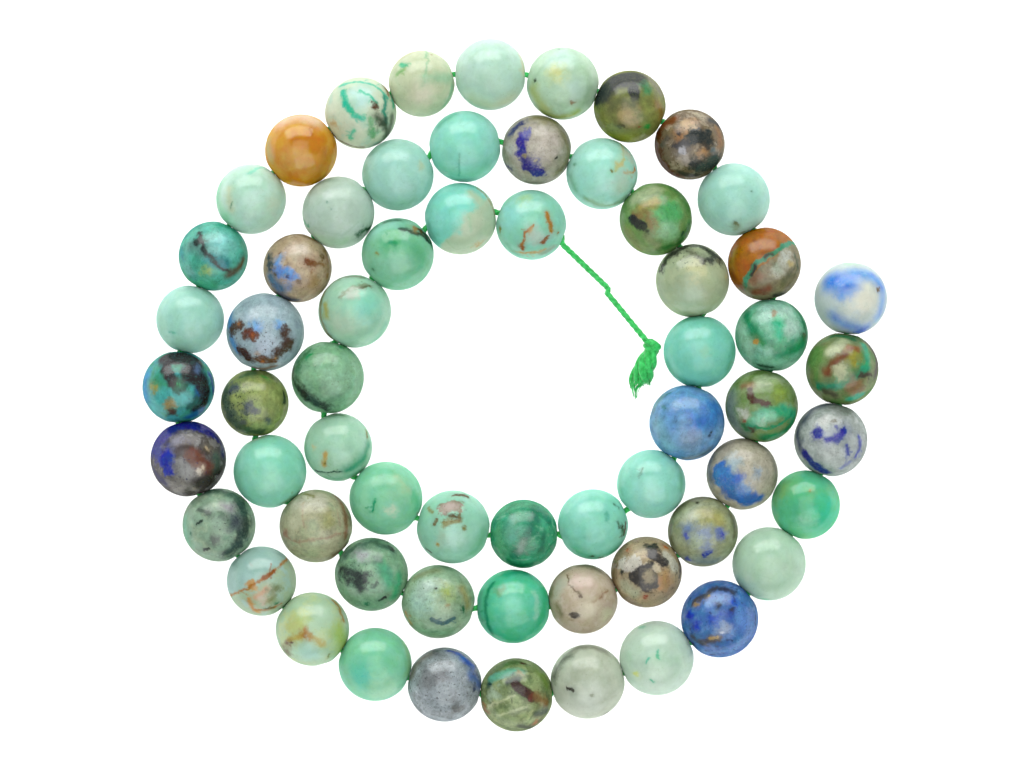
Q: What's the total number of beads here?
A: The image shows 62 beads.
